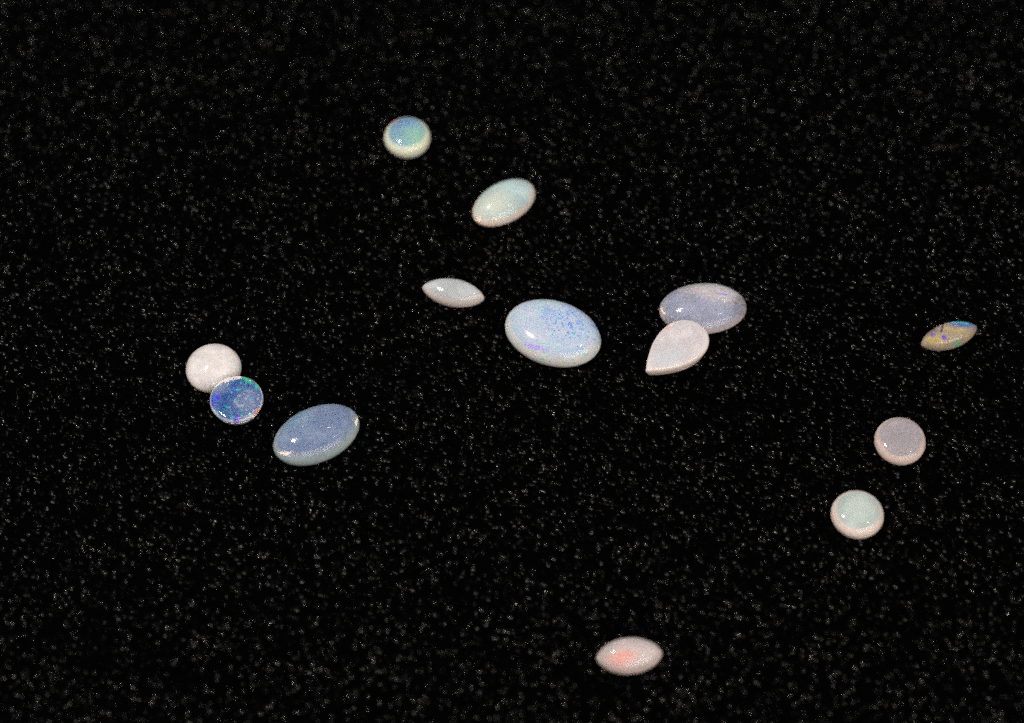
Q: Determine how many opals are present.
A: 13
